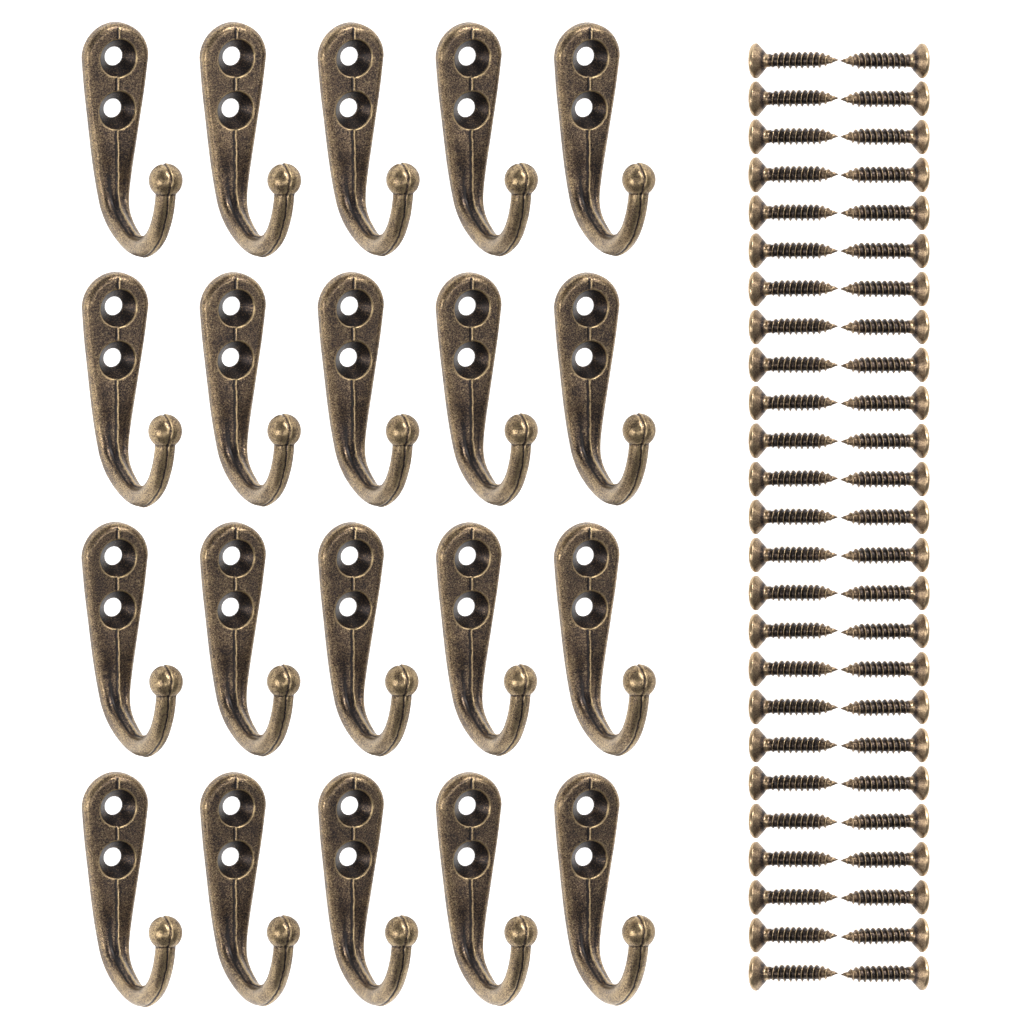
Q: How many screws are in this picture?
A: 50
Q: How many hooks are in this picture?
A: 20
